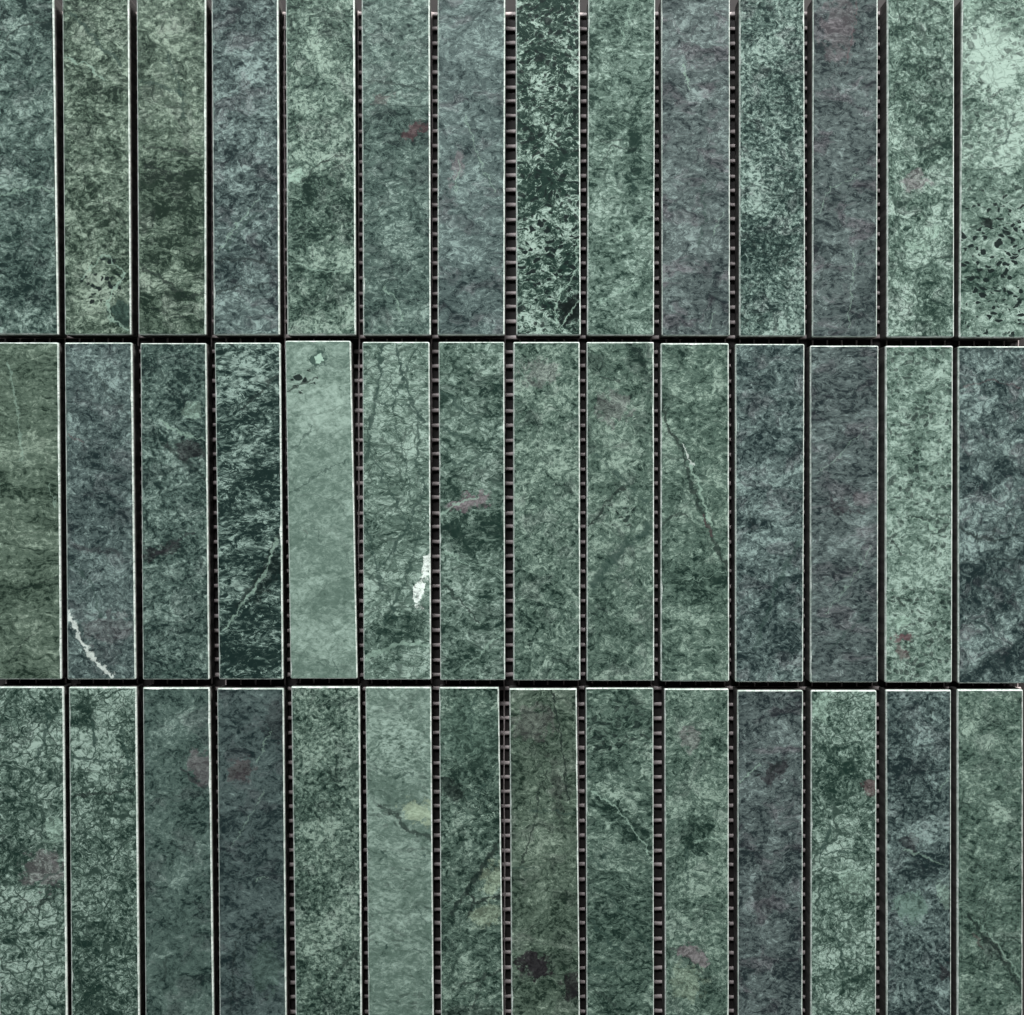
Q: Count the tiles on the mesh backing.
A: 42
